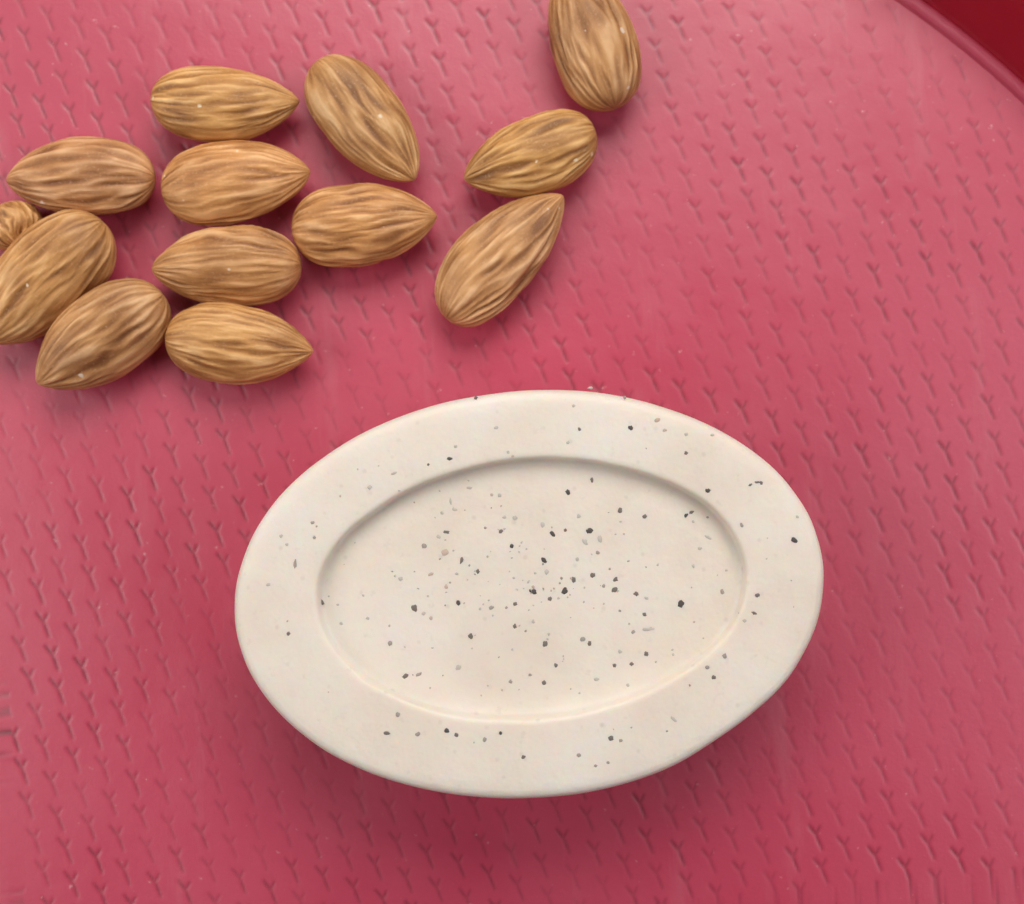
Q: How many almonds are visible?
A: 13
